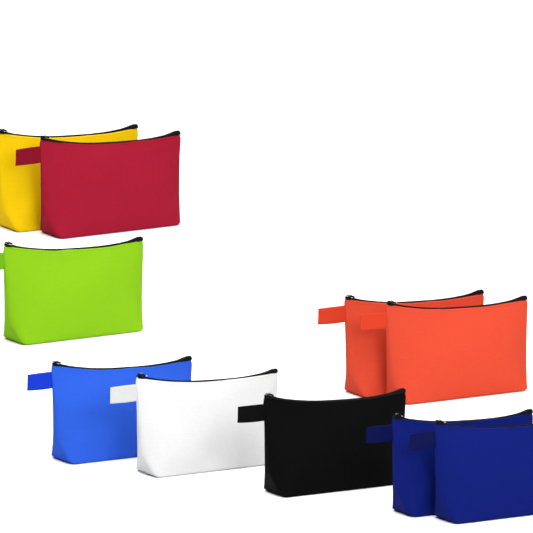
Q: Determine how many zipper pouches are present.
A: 10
